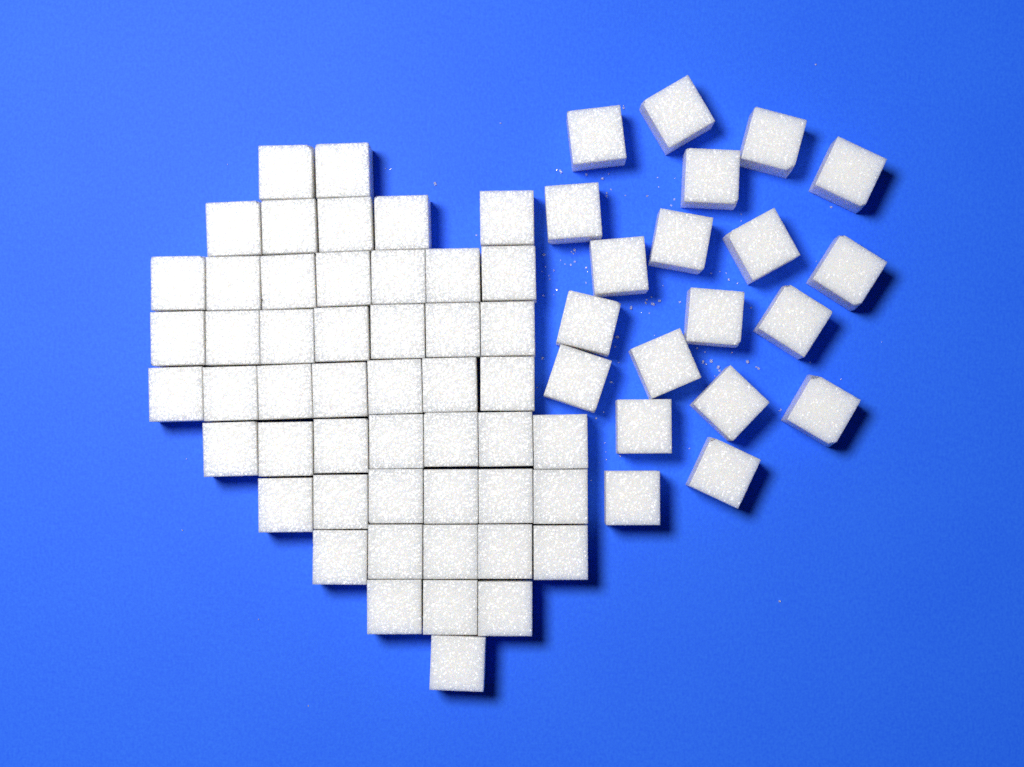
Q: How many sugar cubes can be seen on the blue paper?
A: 70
